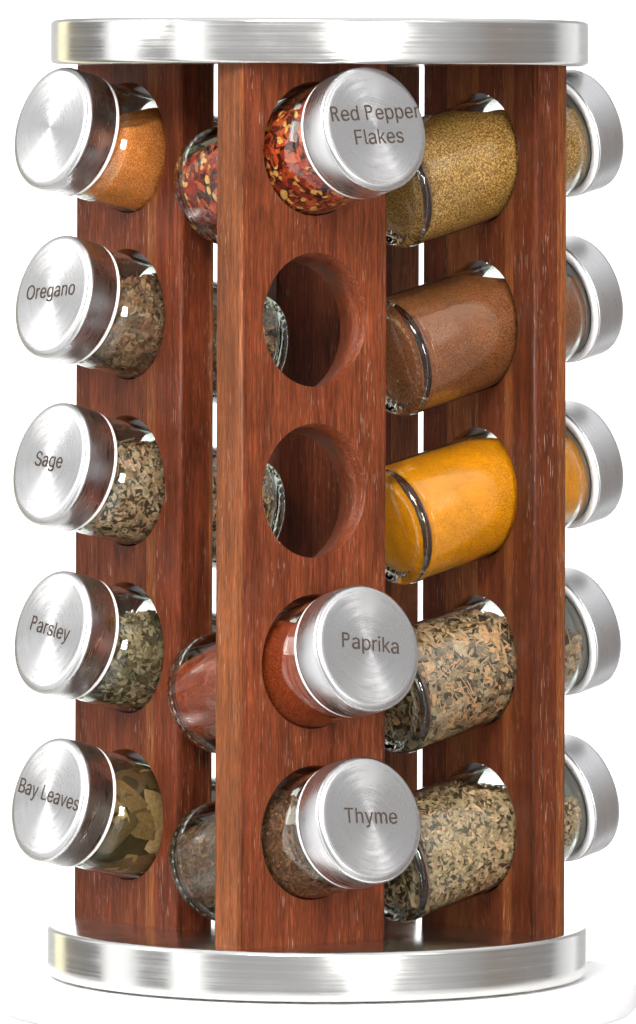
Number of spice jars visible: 13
